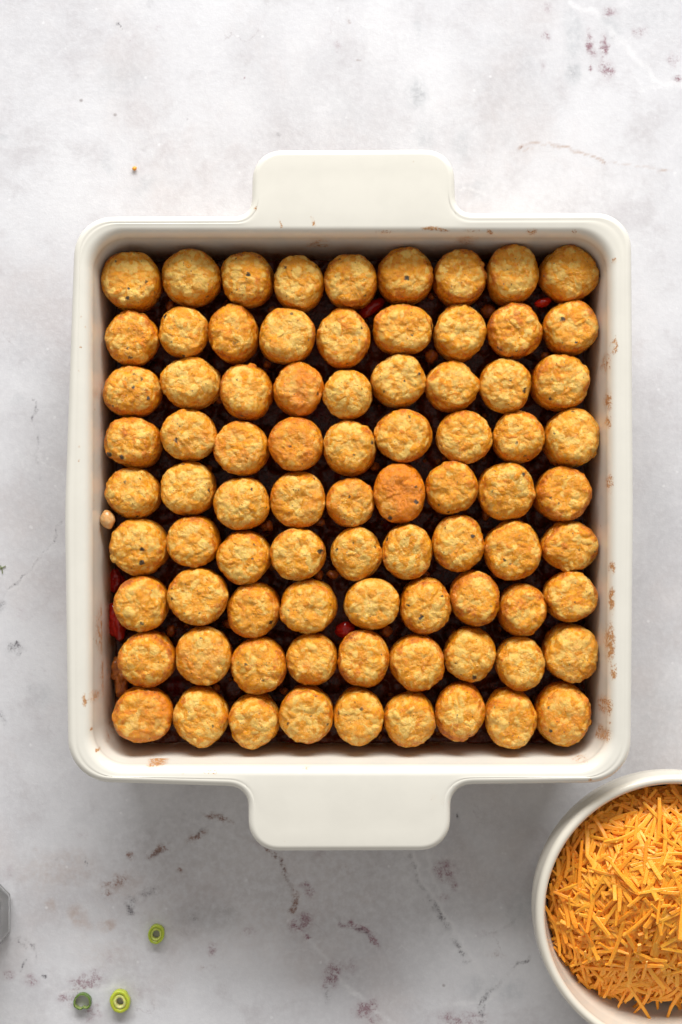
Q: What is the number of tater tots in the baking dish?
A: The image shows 81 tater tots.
